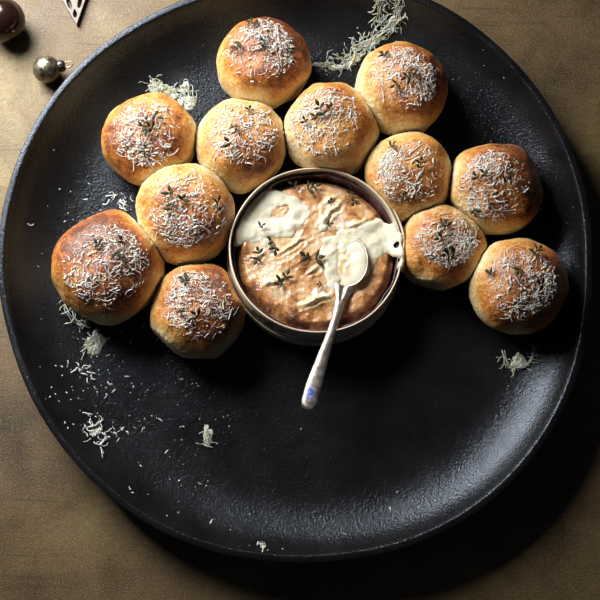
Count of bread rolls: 12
